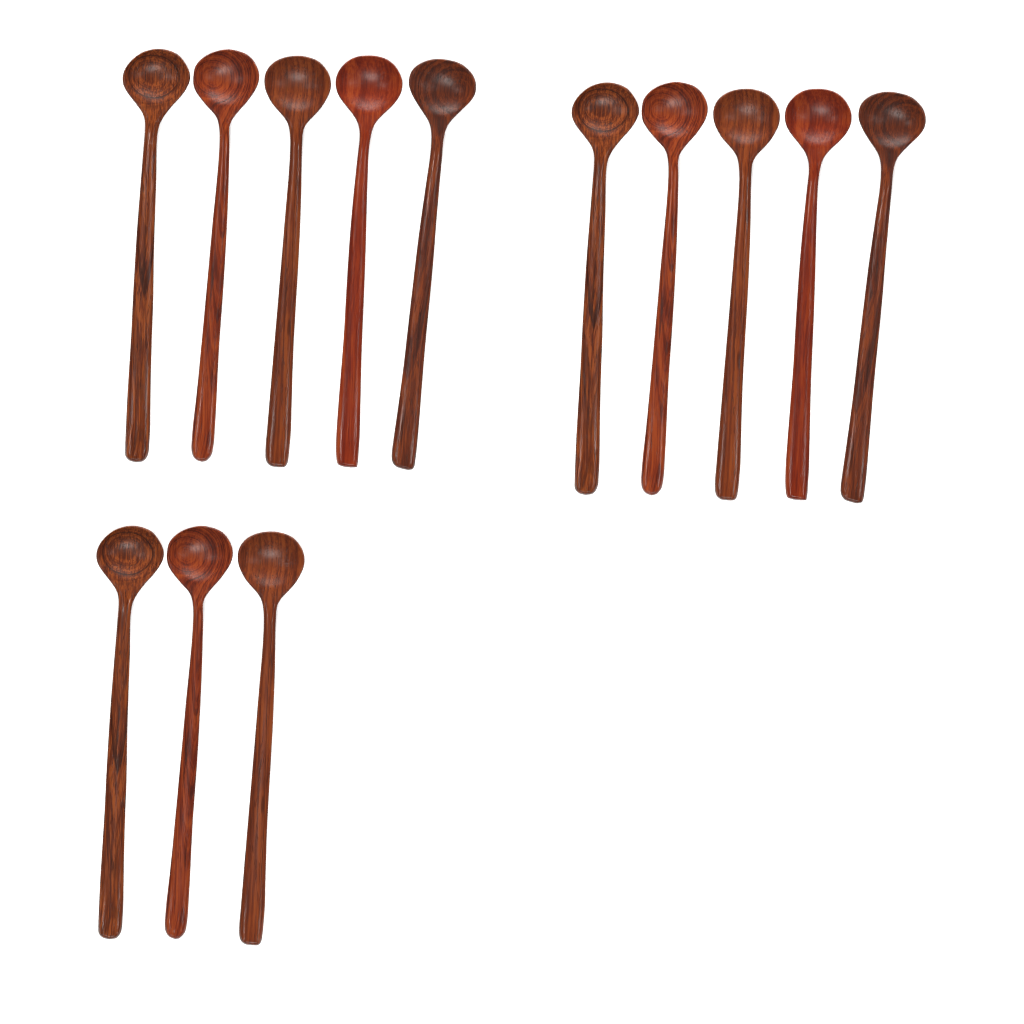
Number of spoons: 13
